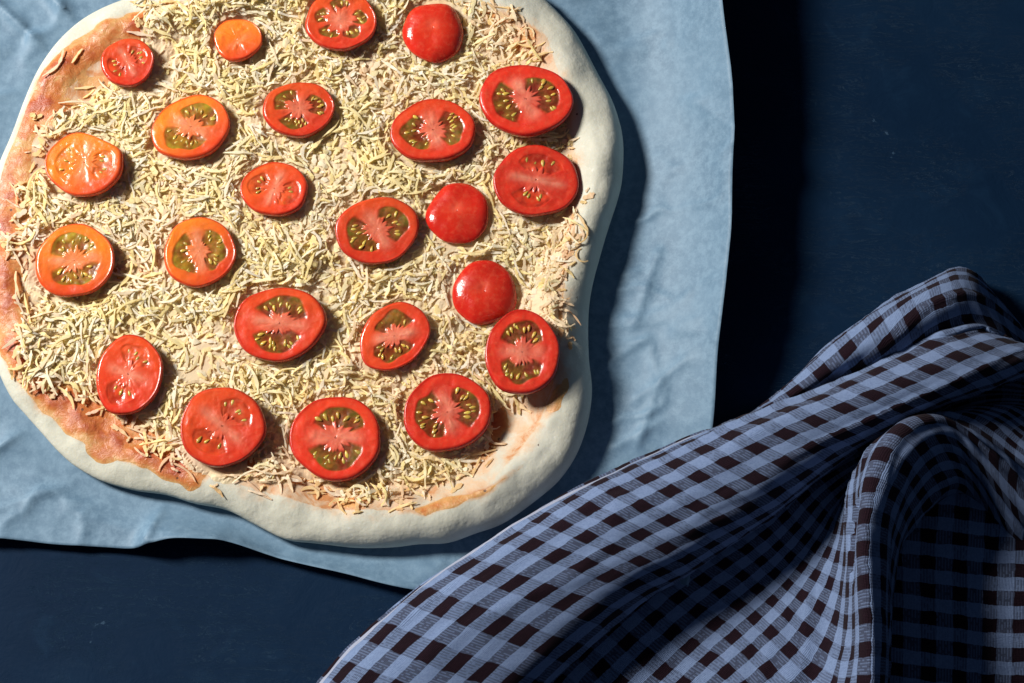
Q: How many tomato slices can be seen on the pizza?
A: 23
